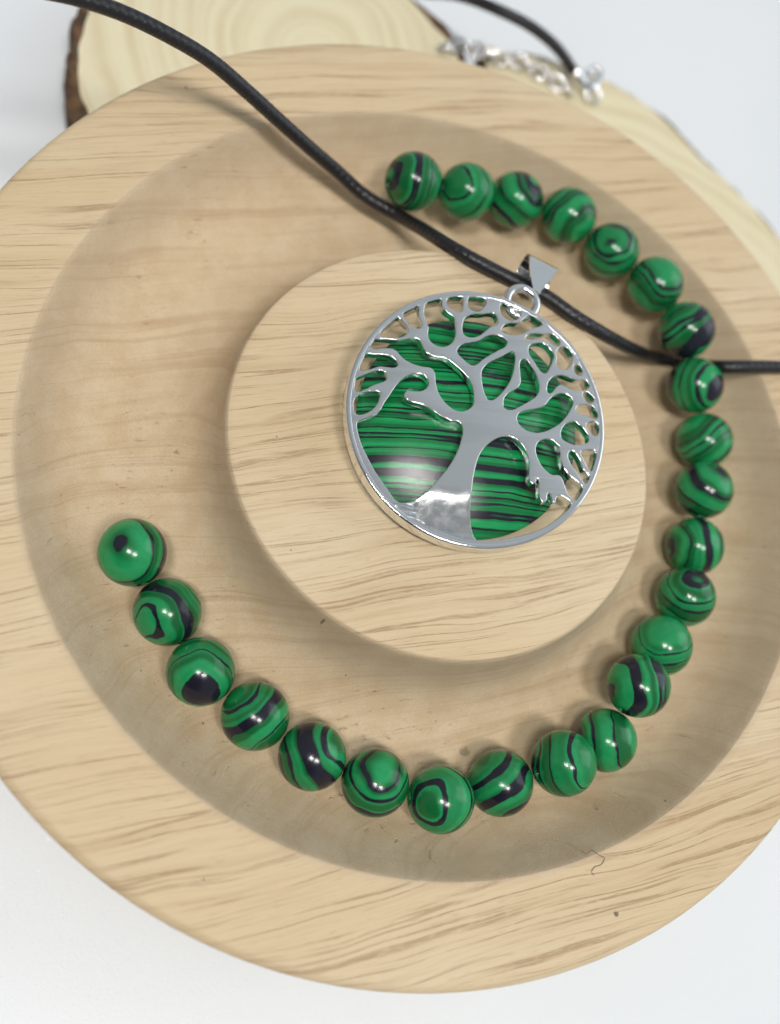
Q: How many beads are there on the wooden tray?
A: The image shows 24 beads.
